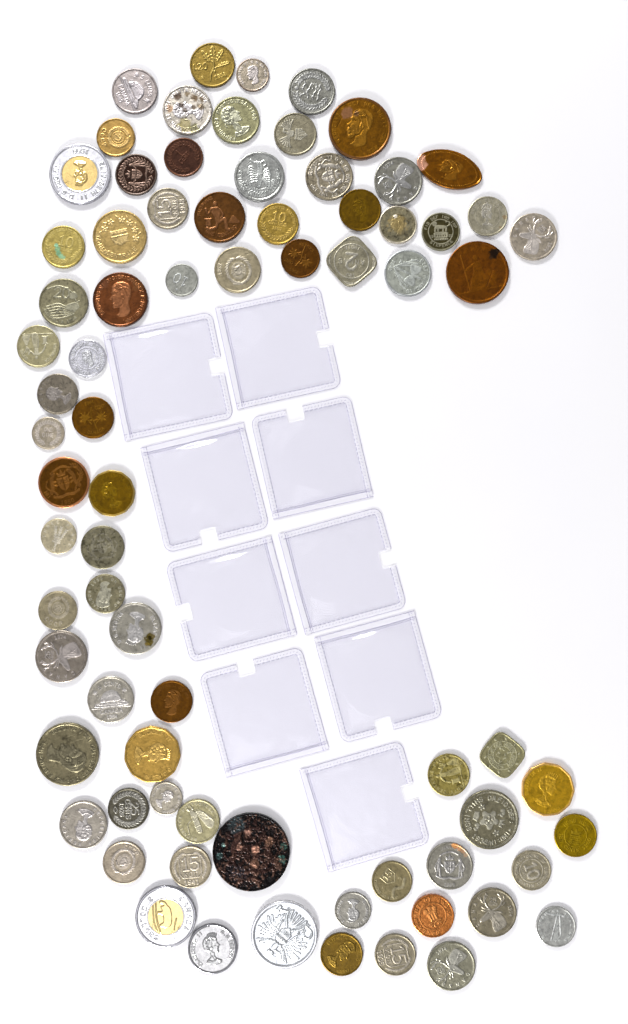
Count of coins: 76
